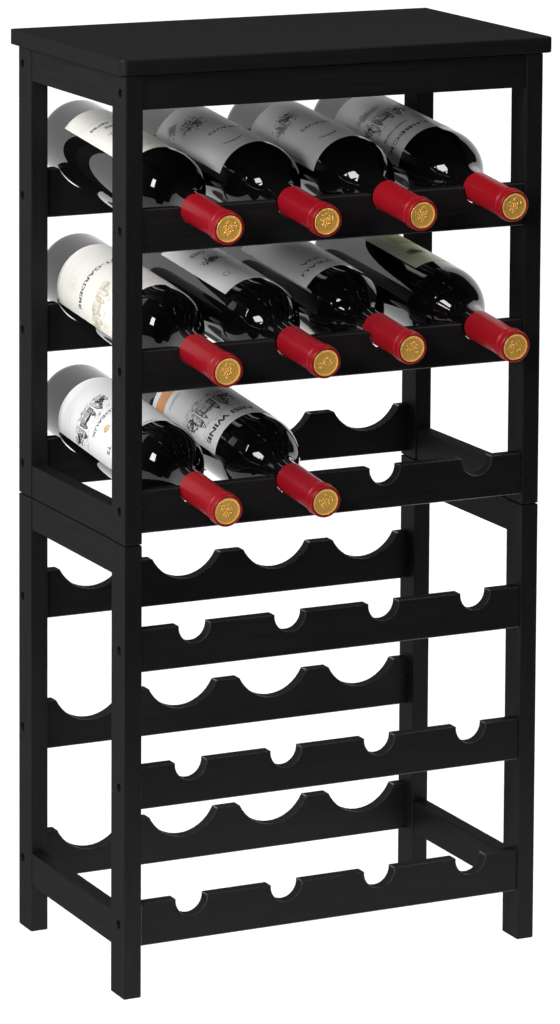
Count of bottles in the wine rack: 10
